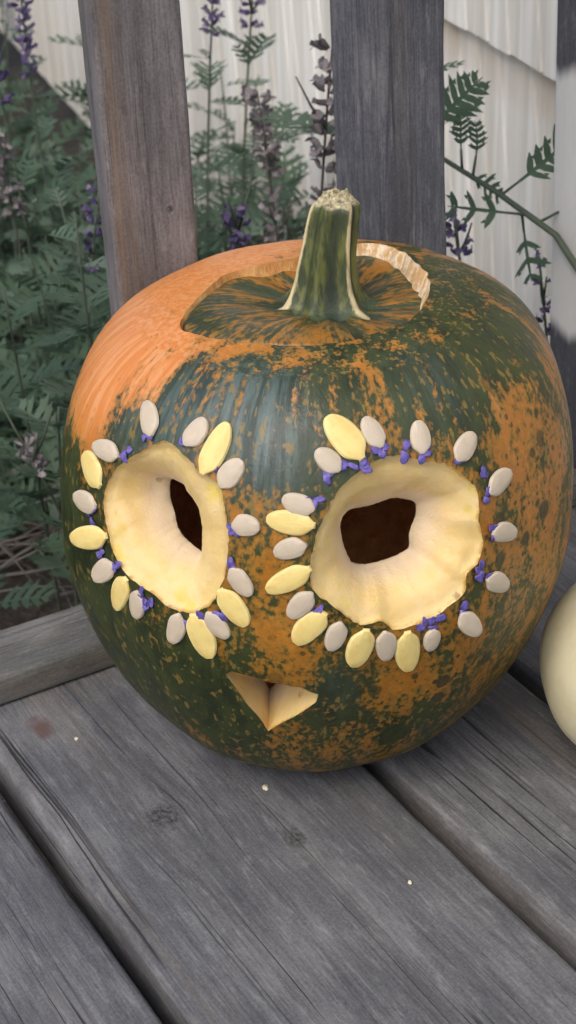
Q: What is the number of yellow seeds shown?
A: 12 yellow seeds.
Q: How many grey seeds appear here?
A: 25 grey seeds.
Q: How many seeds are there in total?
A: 37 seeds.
